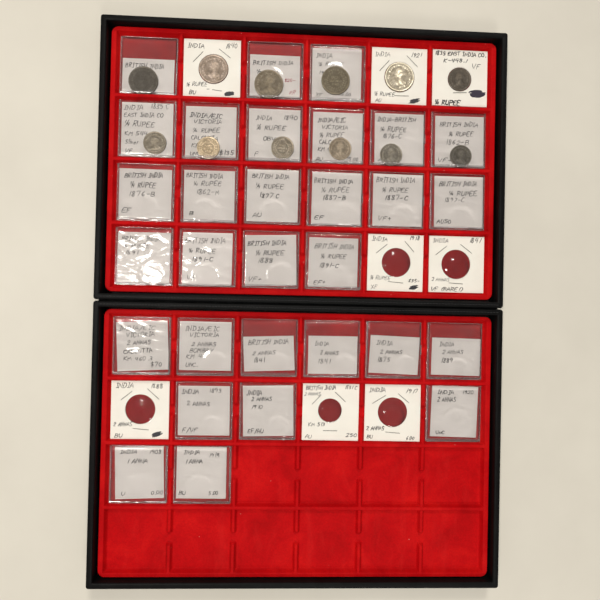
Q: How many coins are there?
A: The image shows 12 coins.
